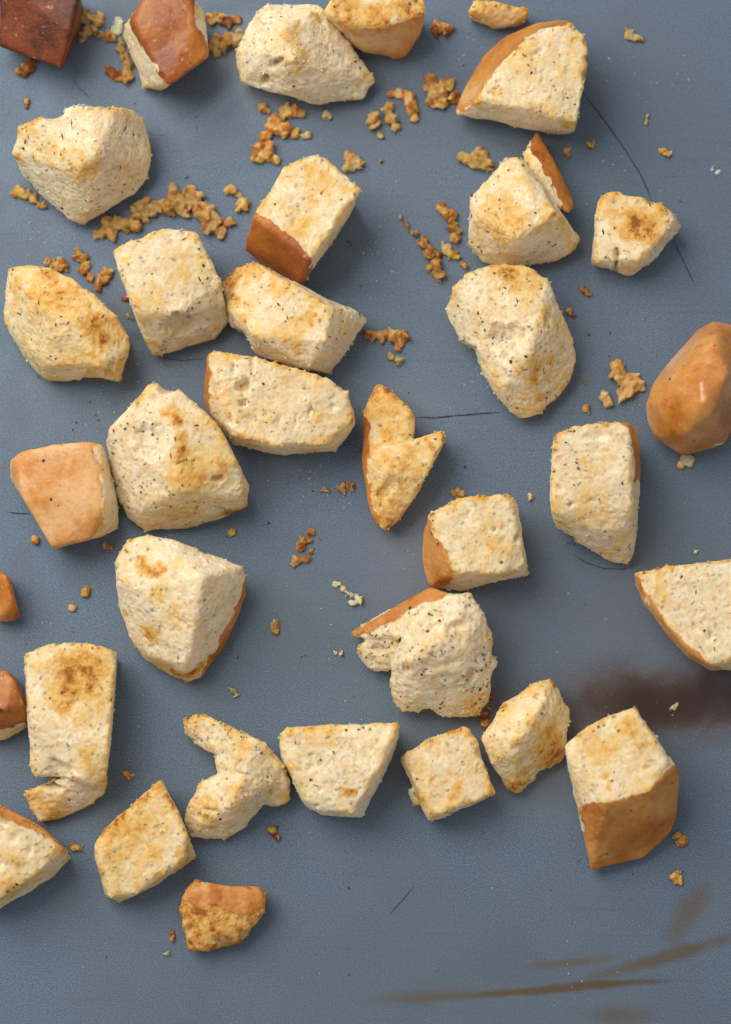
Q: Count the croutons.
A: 35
